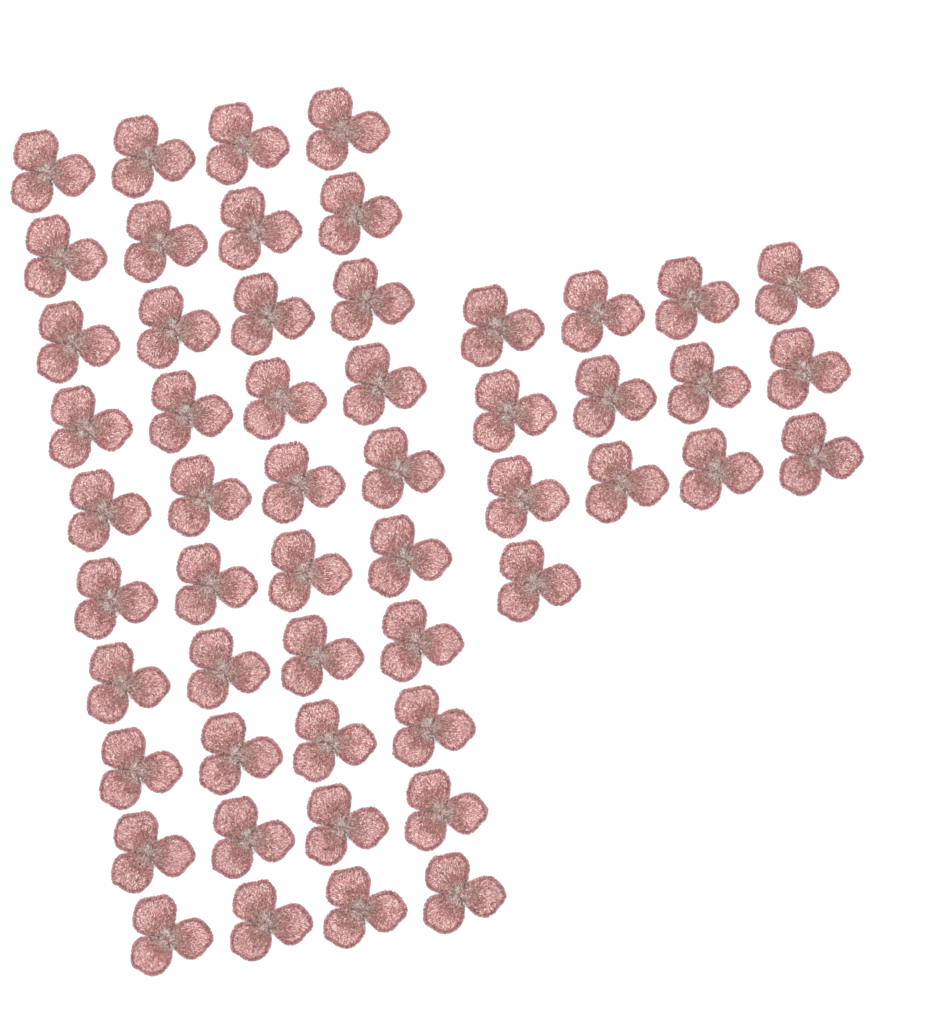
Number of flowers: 53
